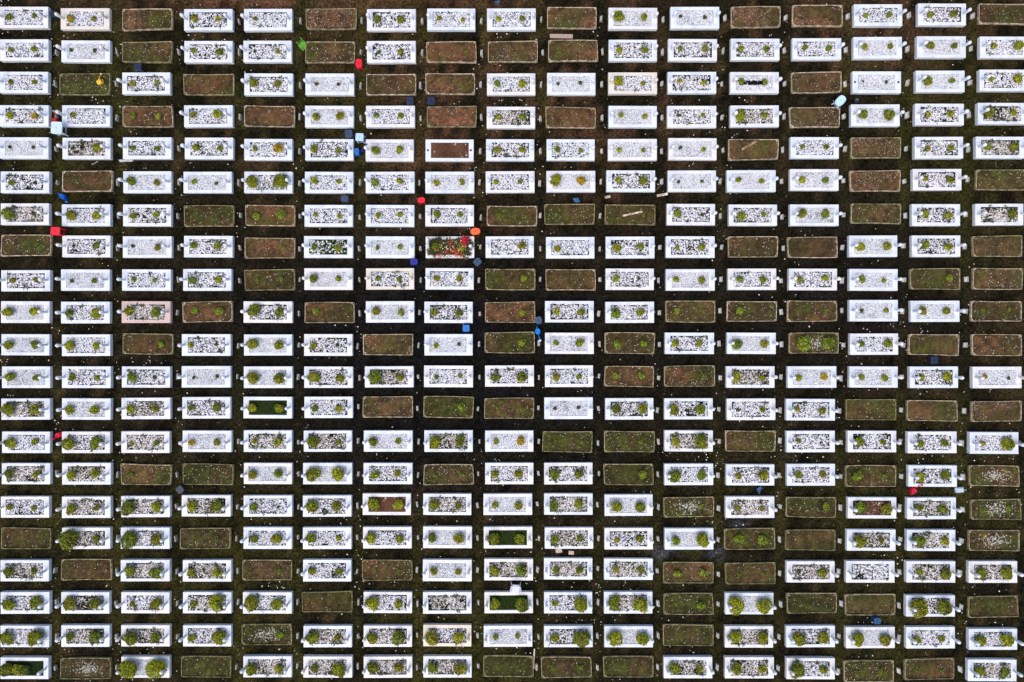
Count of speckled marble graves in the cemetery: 193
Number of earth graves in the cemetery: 100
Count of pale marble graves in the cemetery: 64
